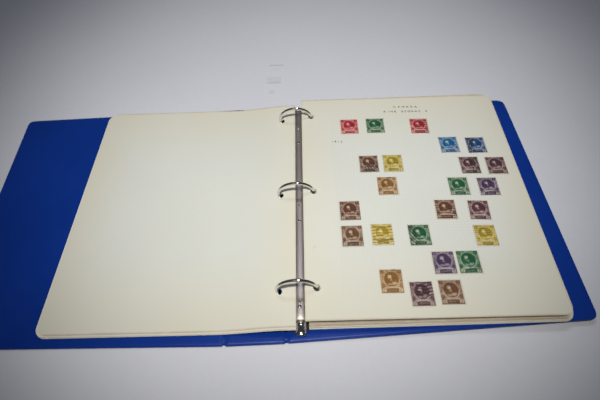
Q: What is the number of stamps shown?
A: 24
